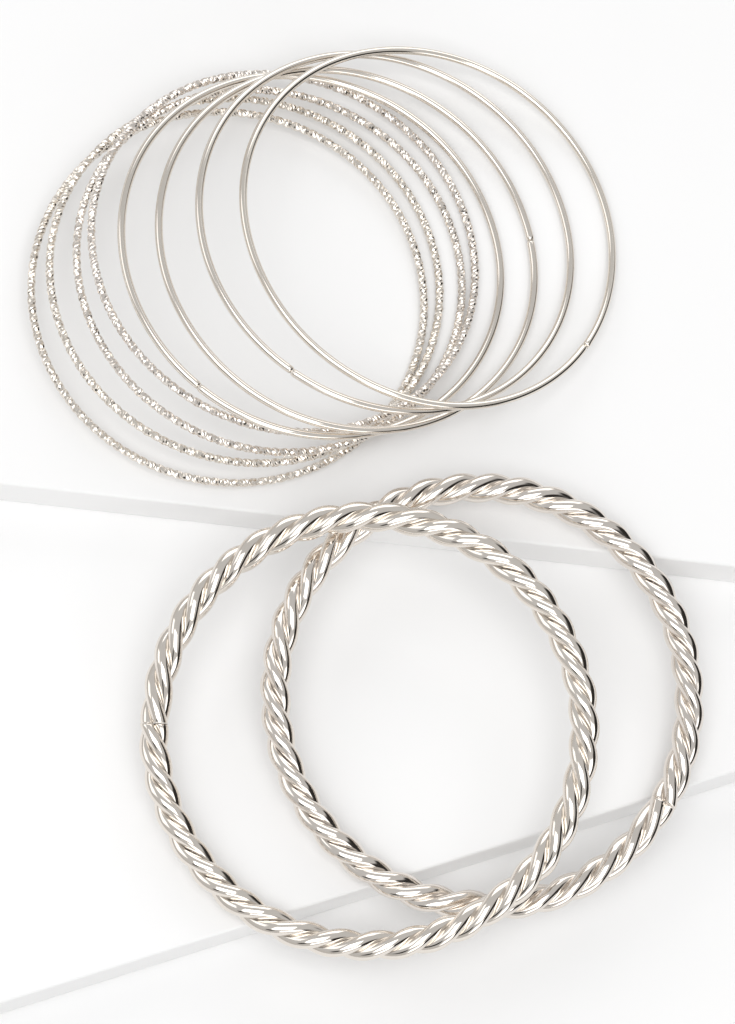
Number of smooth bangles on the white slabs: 4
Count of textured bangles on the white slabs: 4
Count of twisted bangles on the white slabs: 2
